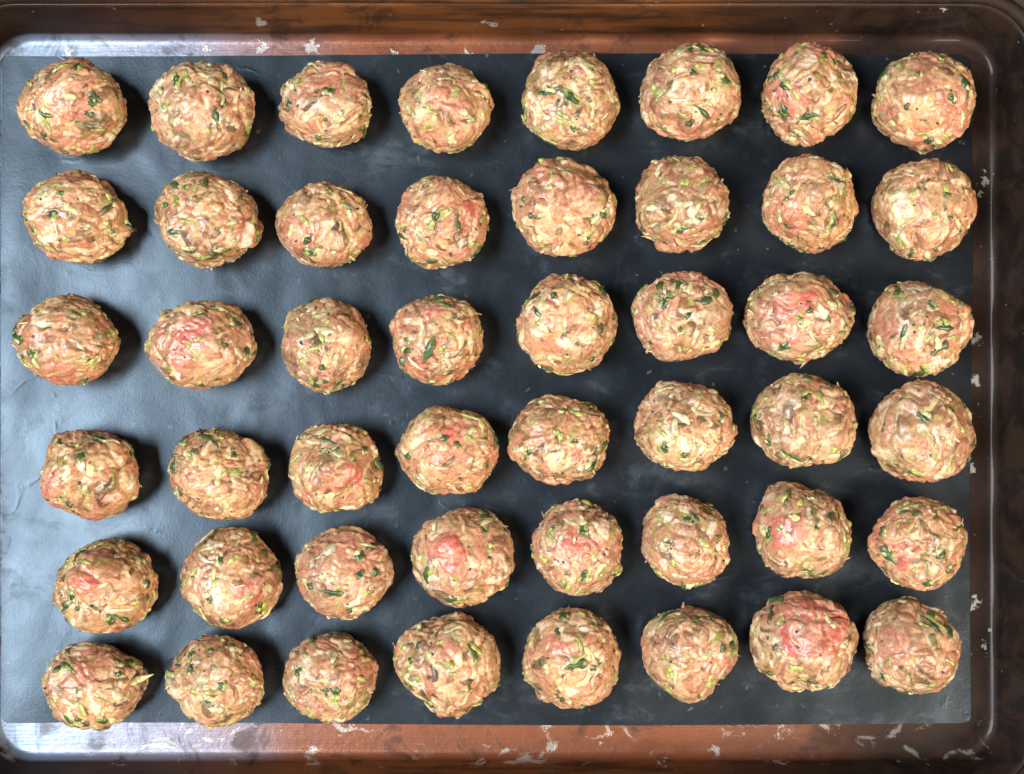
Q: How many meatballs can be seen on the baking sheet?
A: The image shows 48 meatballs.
